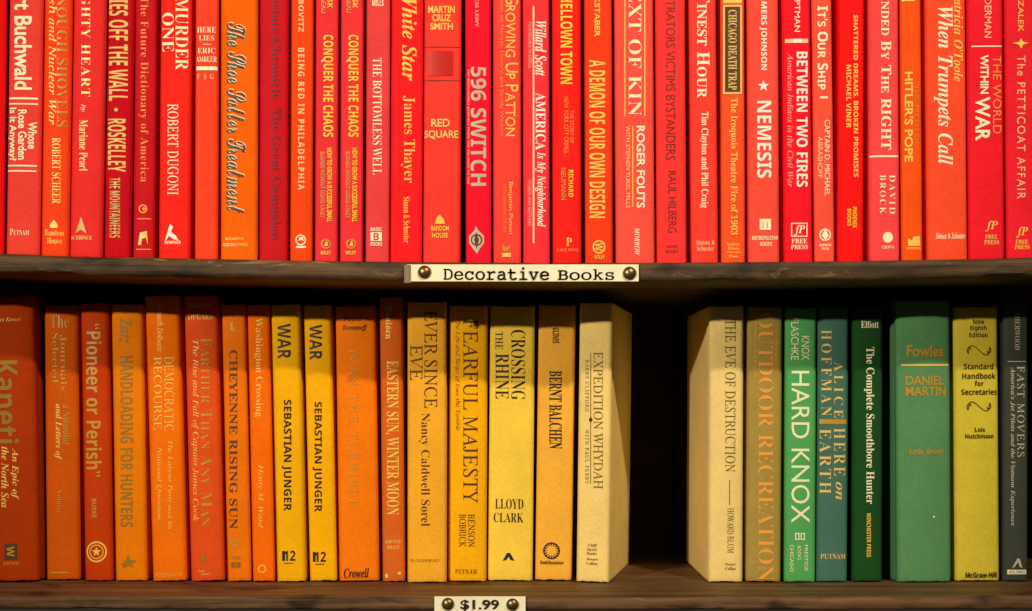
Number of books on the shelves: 59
